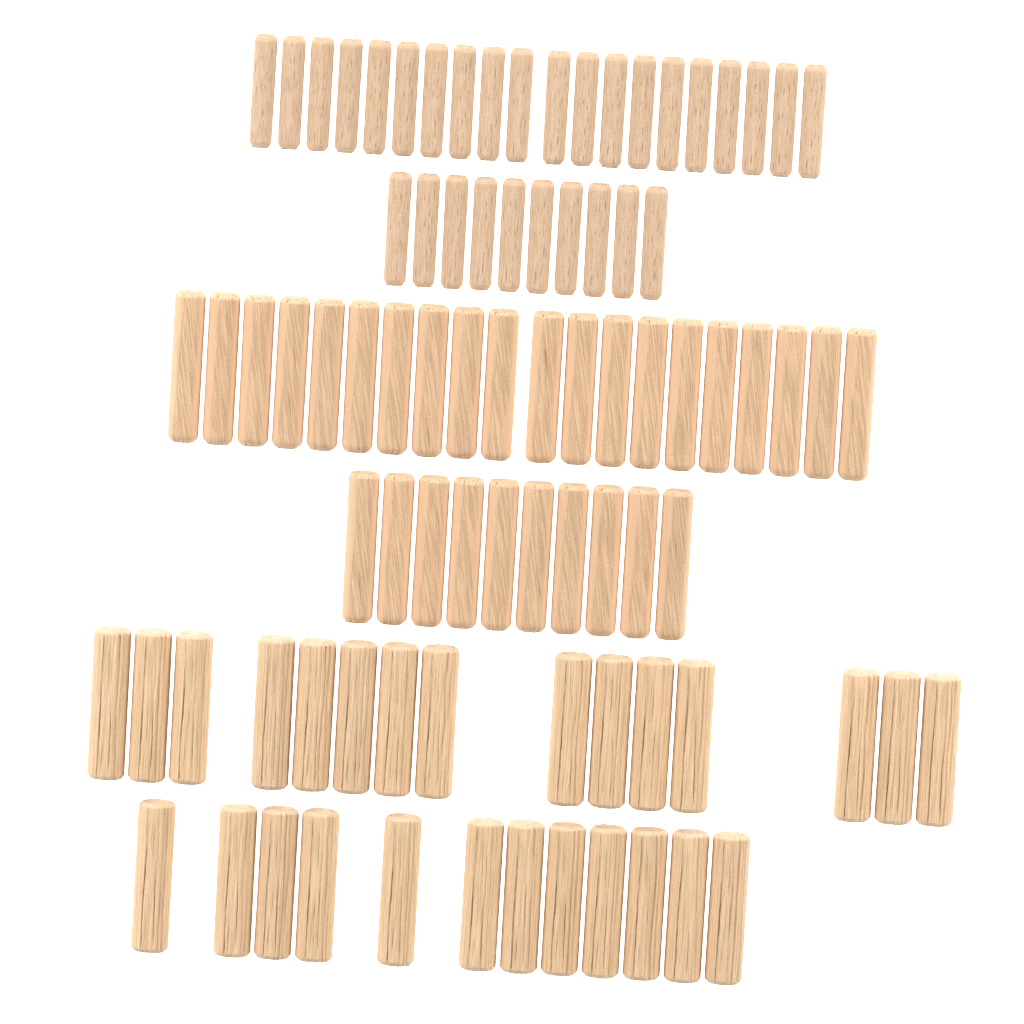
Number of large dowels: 27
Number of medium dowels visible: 30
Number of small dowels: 30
